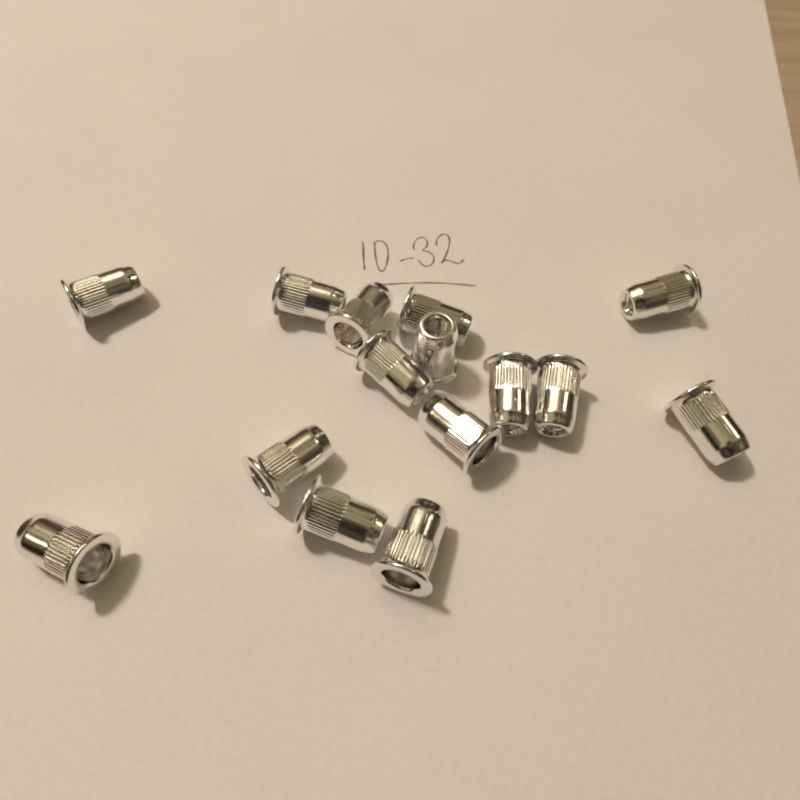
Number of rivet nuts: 15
